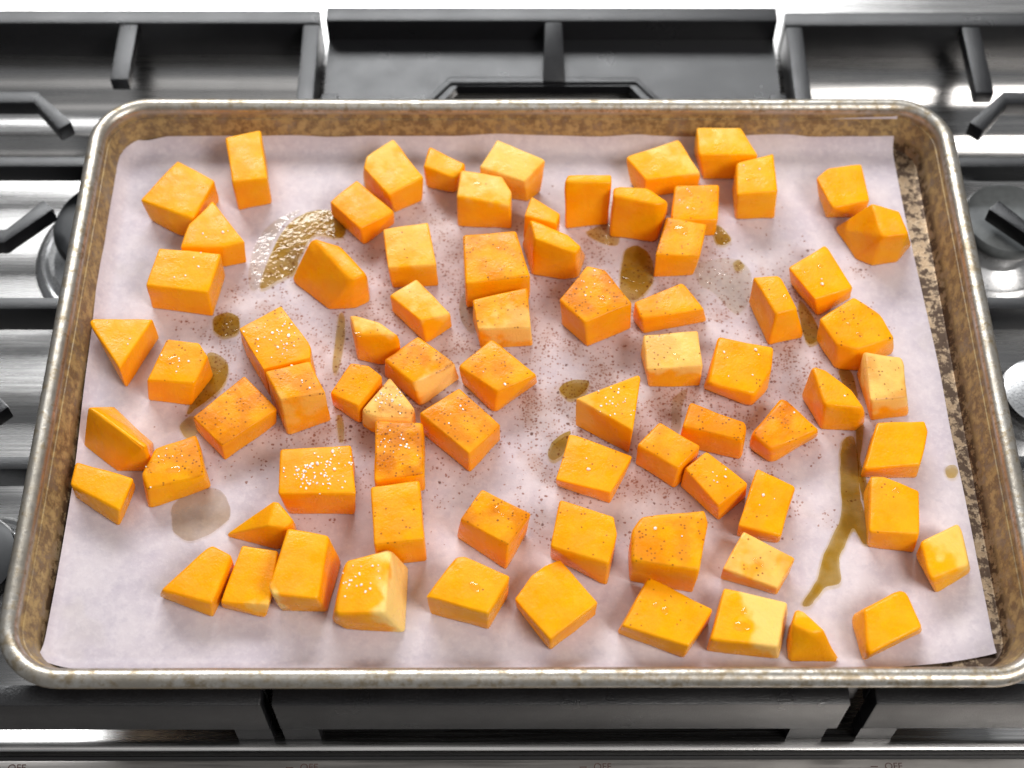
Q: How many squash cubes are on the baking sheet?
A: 76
